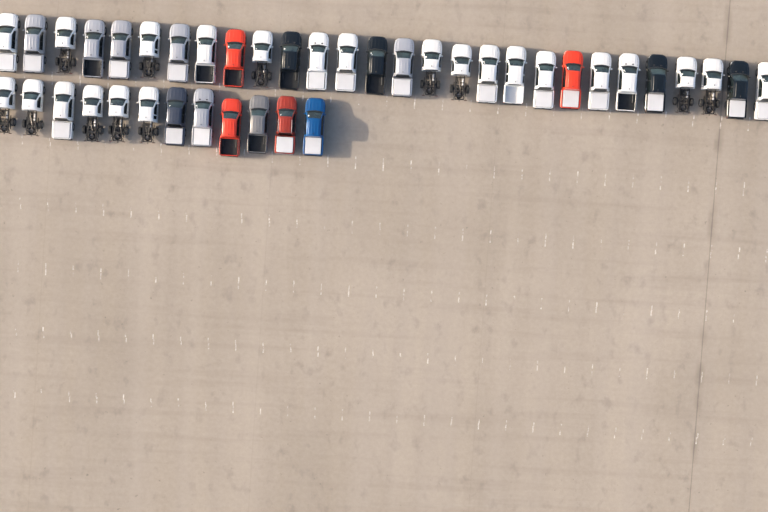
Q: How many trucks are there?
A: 40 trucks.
